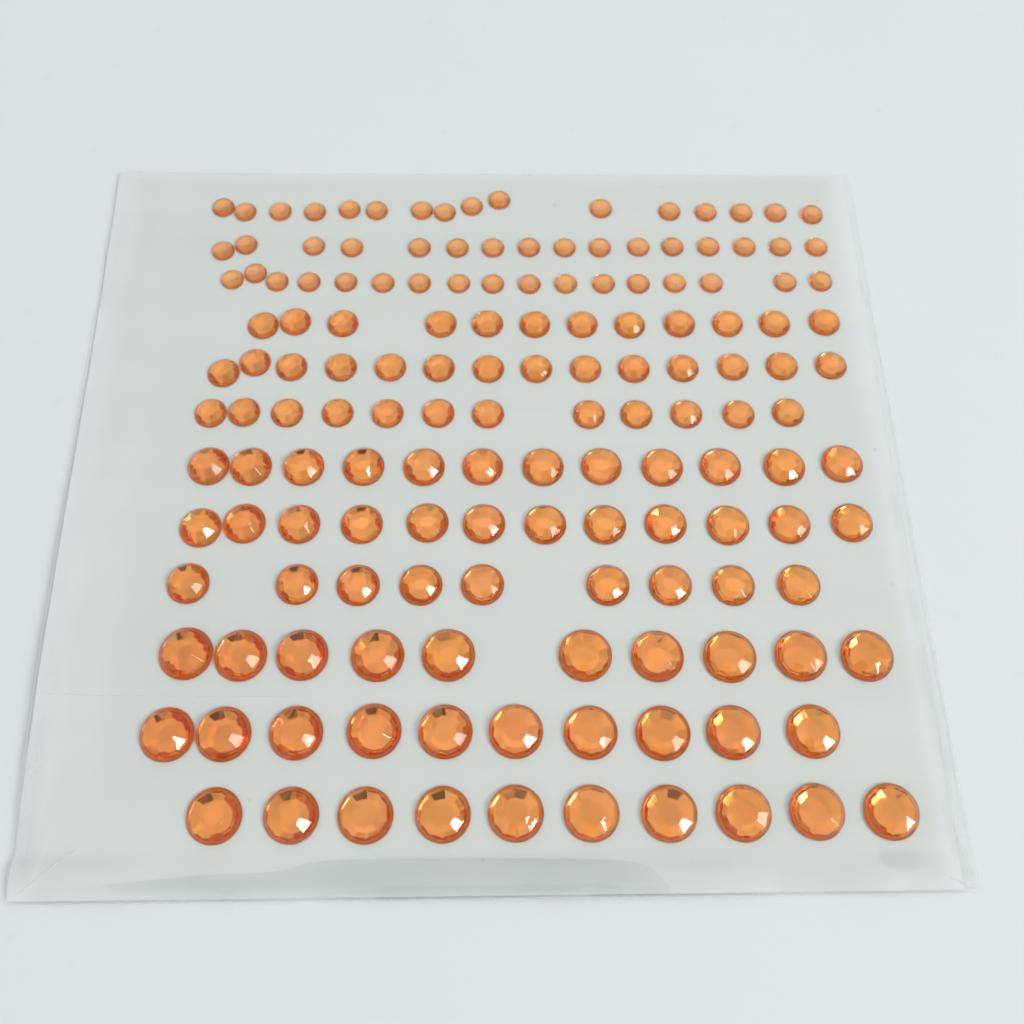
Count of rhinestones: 150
